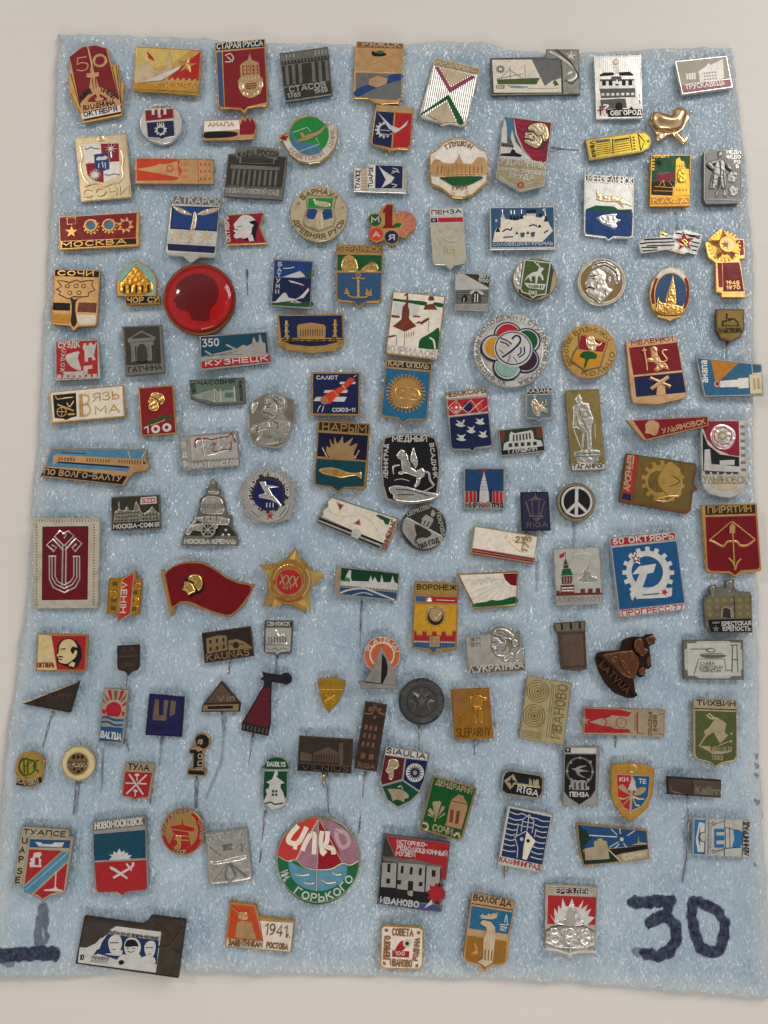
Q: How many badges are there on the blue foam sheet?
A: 136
